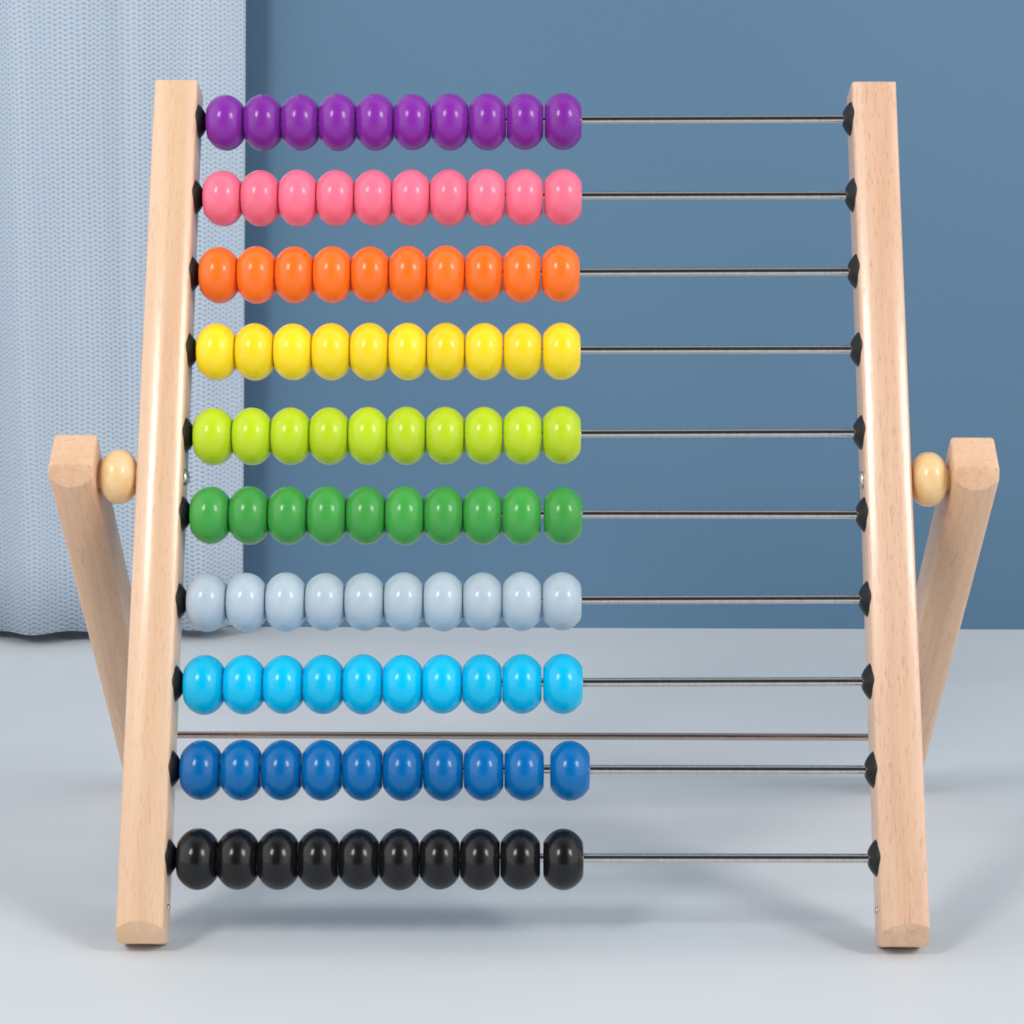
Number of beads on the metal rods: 100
